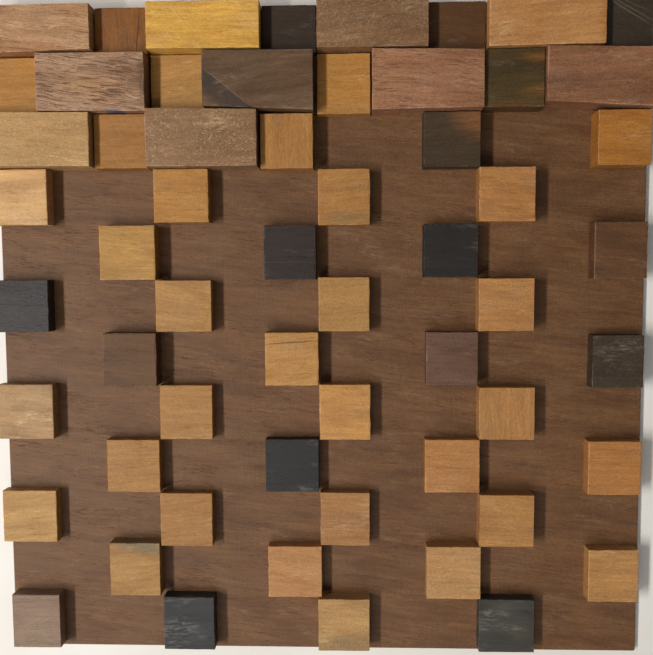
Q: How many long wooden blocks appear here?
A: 10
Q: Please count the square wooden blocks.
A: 48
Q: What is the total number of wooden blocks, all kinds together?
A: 58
